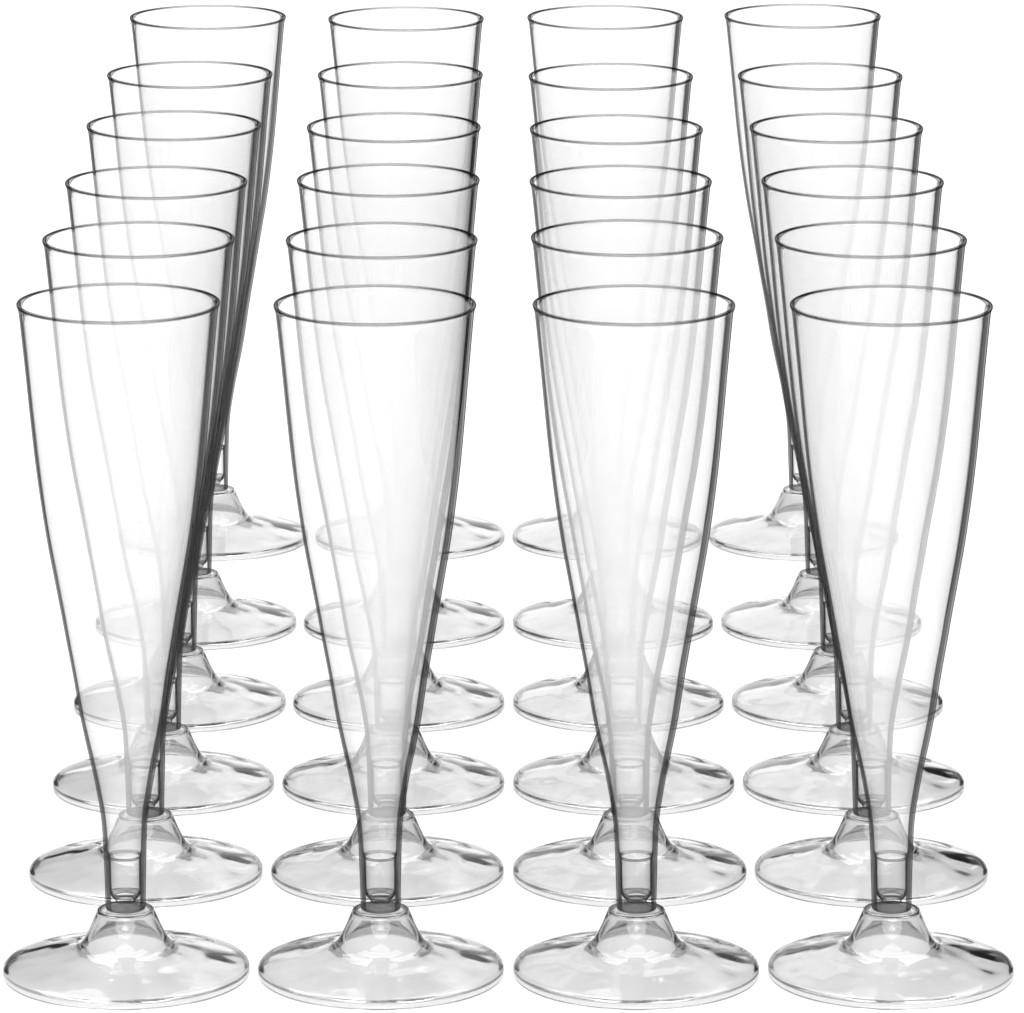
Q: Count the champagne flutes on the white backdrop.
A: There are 24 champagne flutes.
